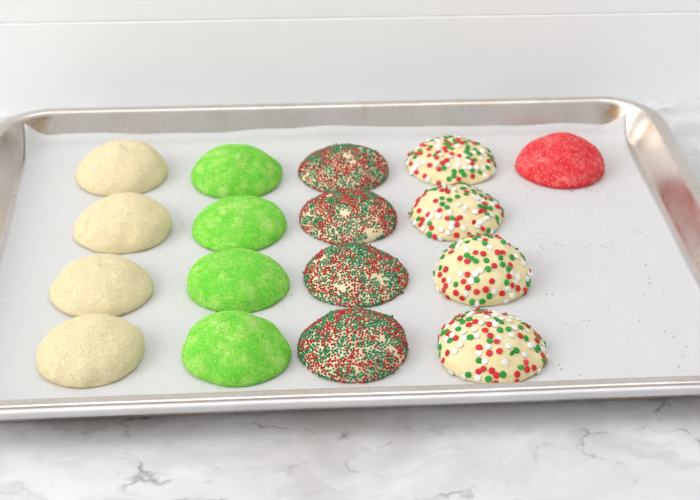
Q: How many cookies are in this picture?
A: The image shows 17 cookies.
